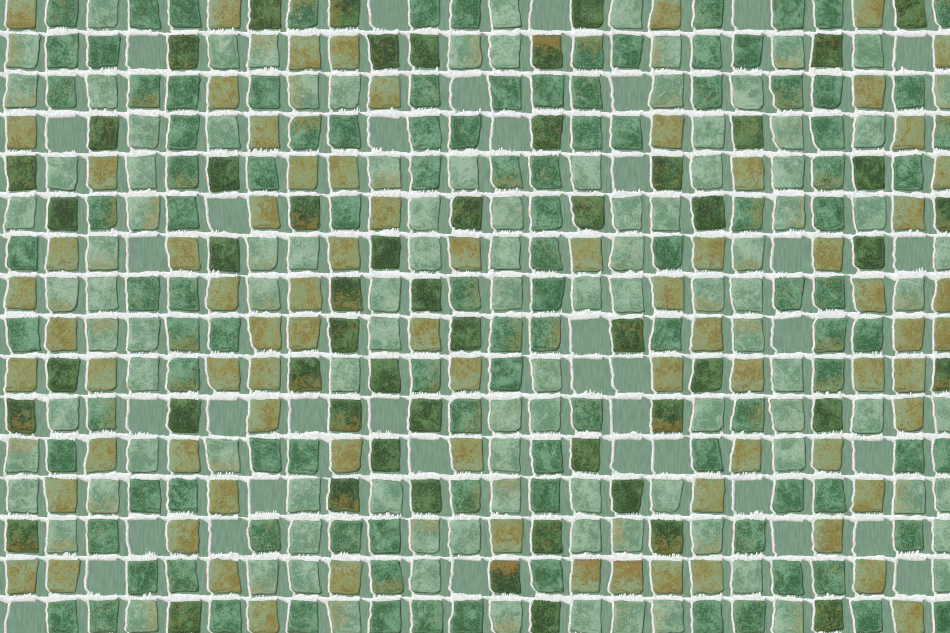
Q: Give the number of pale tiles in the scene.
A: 105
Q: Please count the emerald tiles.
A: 111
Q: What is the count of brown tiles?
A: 77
